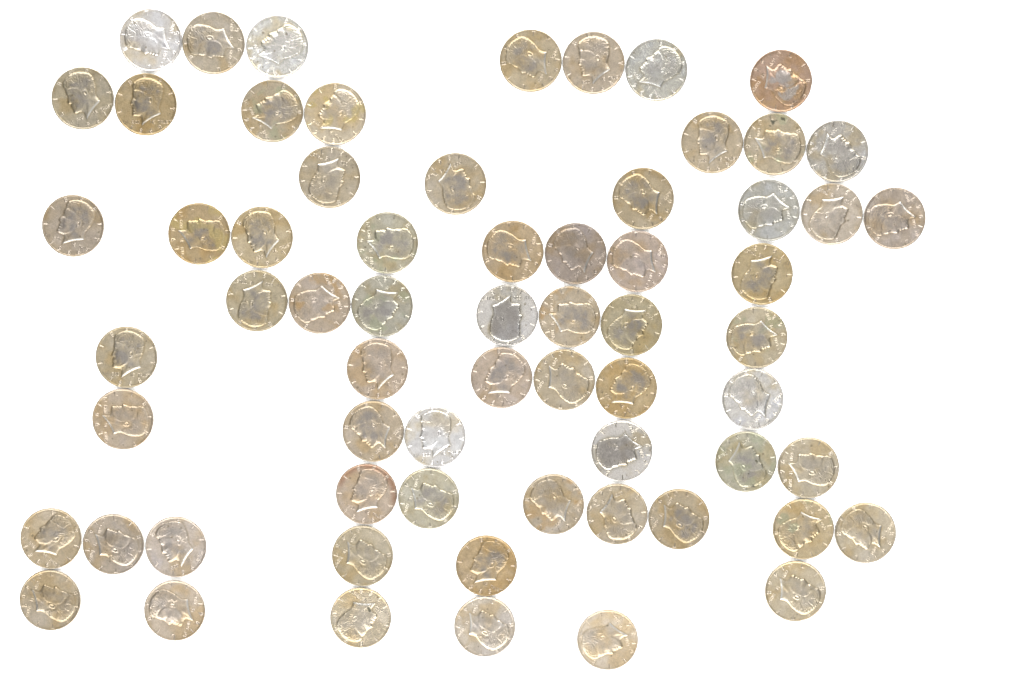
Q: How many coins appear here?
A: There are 65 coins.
